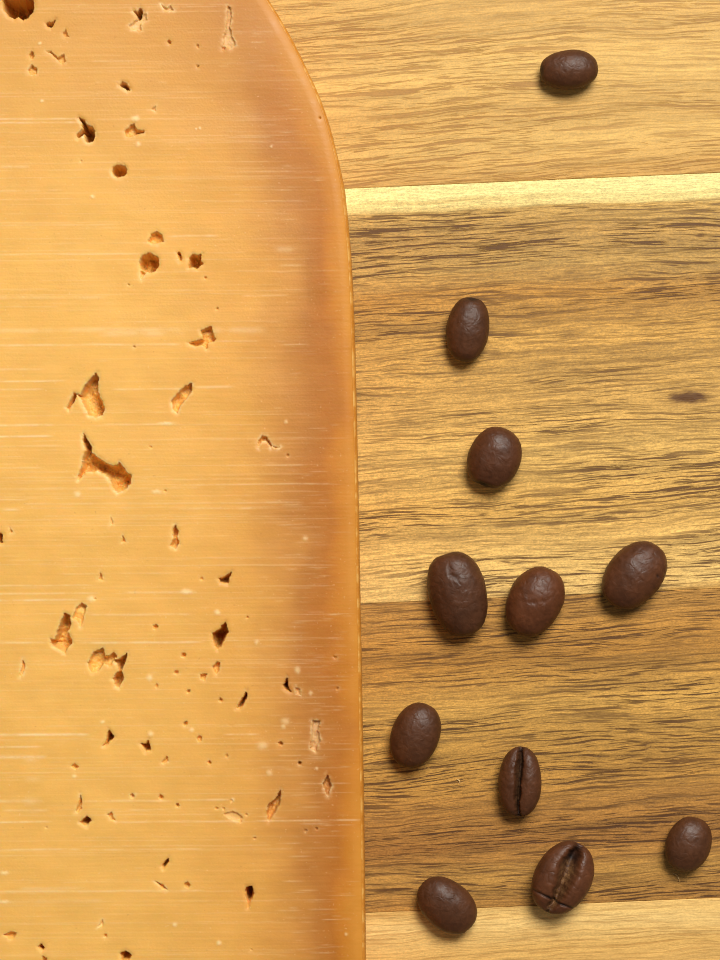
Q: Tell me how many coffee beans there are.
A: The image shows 11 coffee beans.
